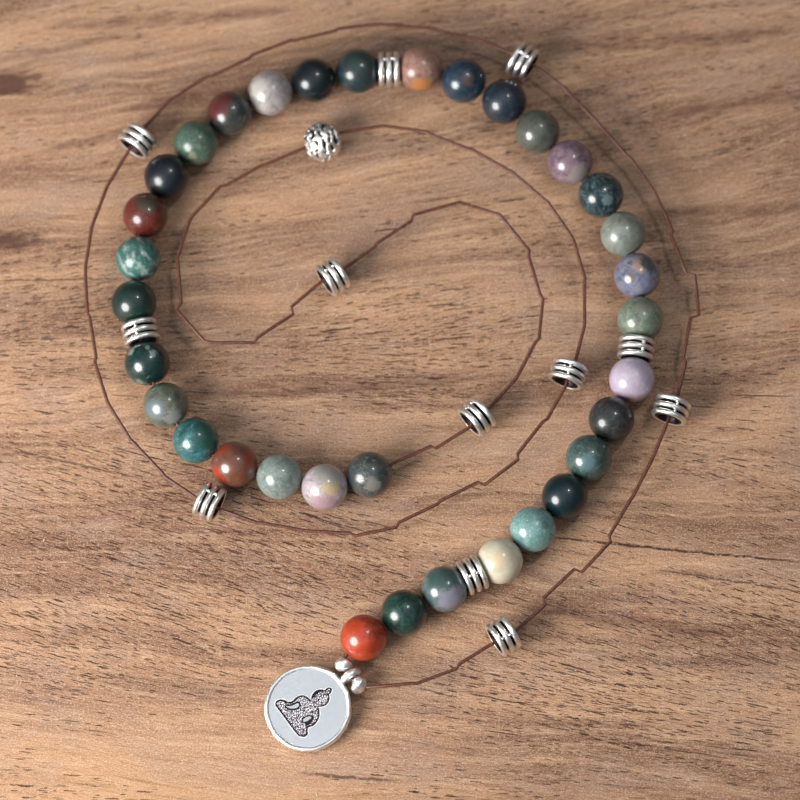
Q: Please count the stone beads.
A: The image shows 34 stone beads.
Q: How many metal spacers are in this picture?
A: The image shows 12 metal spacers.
